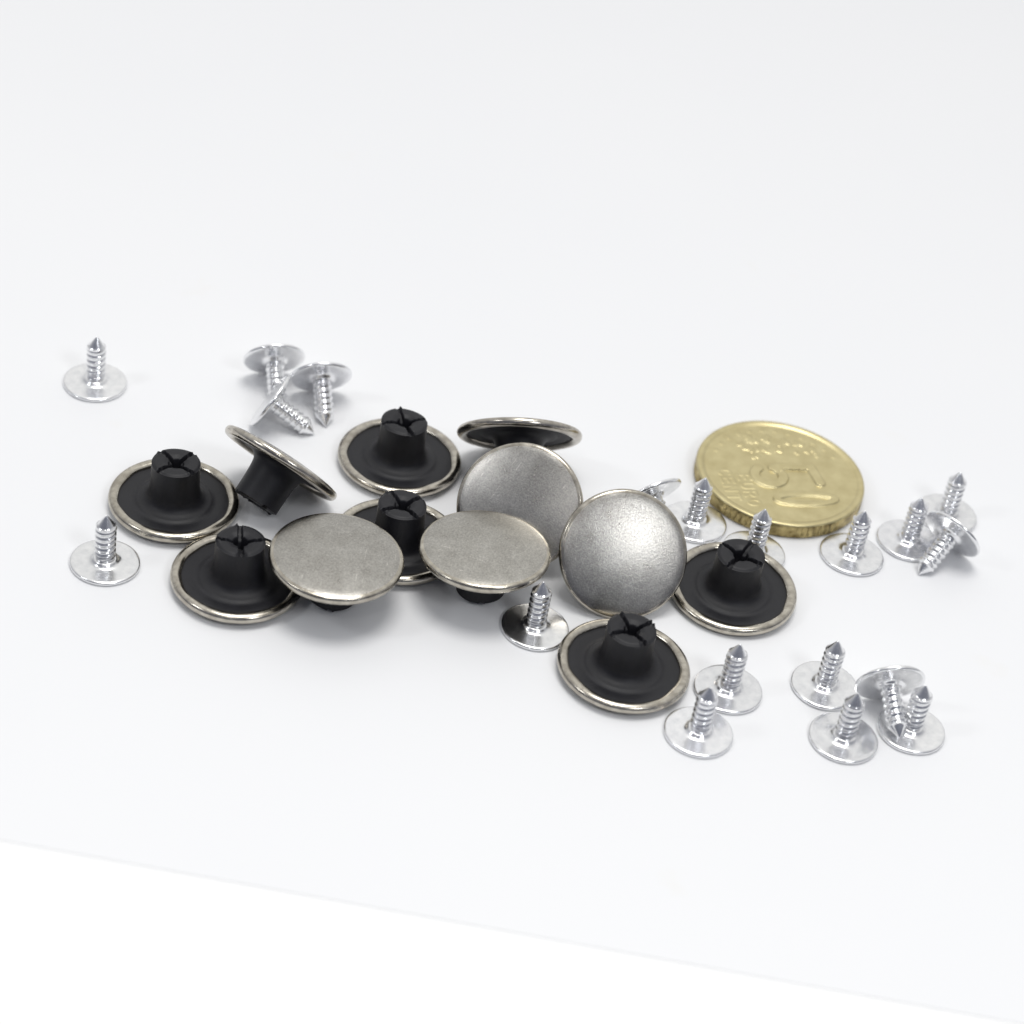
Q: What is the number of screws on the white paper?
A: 19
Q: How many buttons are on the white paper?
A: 12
